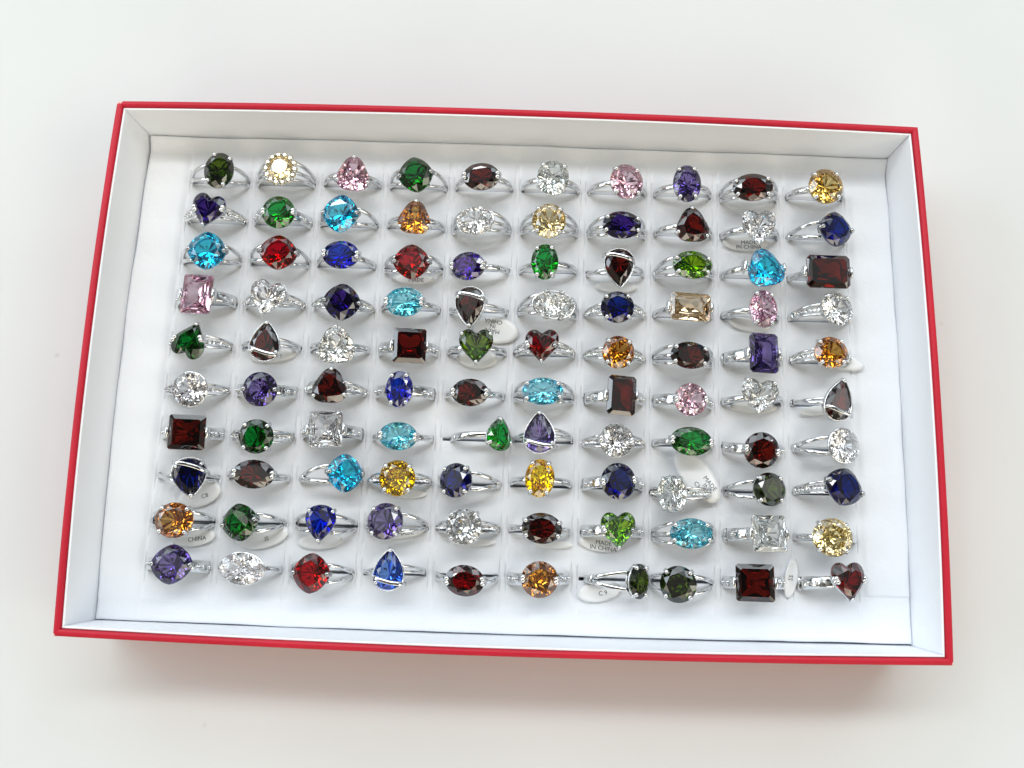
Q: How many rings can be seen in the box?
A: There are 100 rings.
